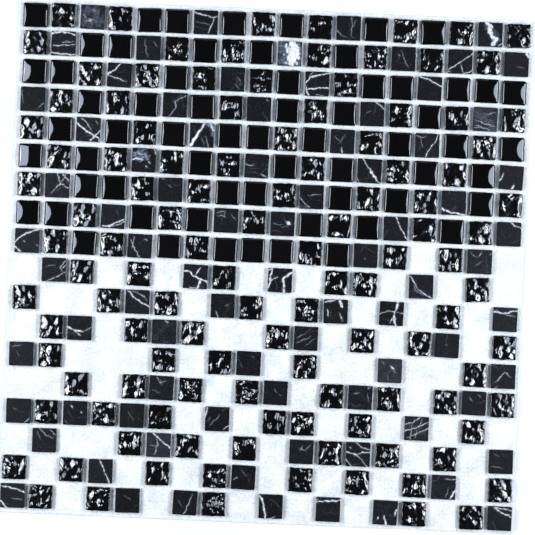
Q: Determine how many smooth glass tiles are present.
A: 63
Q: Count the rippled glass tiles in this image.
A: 115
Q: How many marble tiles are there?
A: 81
